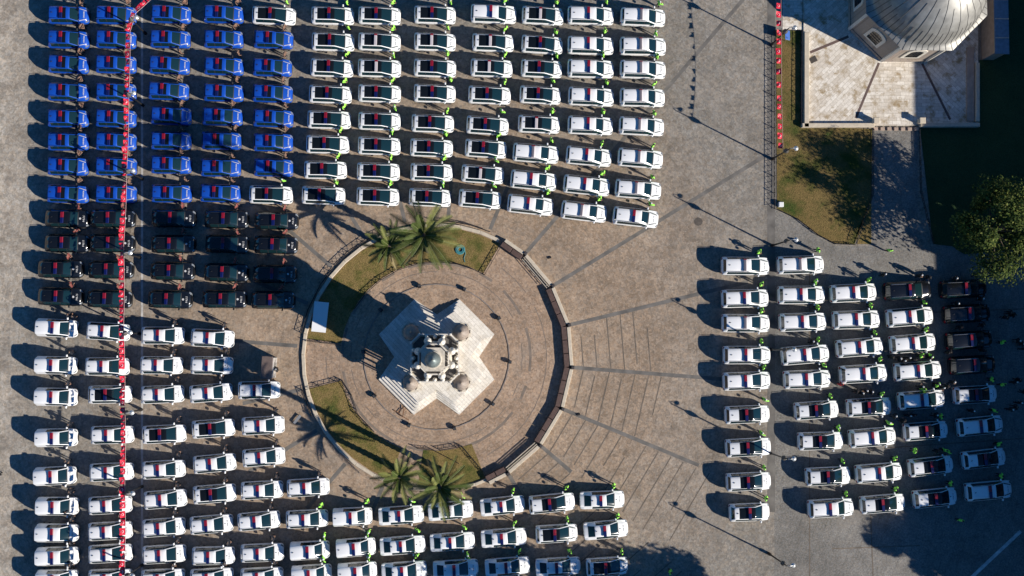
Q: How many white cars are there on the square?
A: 160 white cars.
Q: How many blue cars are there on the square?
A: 38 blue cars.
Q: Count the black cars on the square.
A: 25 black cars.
